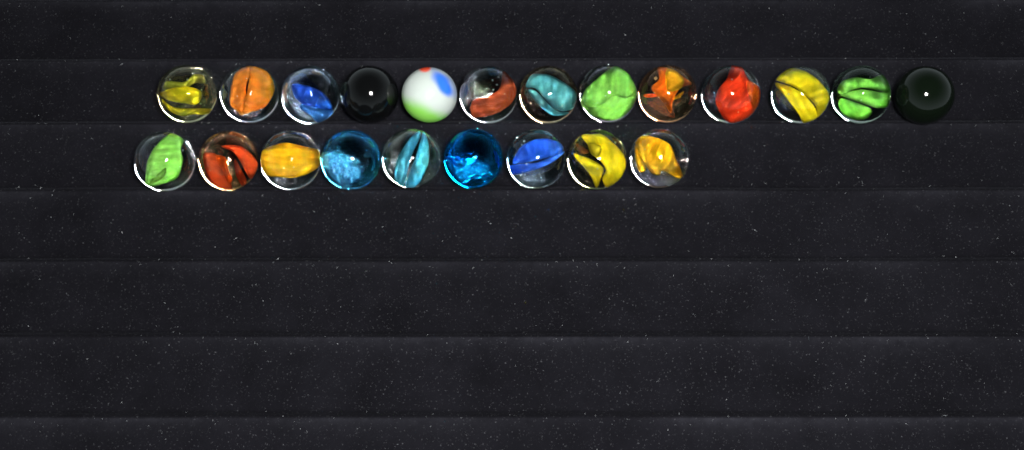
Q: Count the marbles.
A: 22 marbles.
